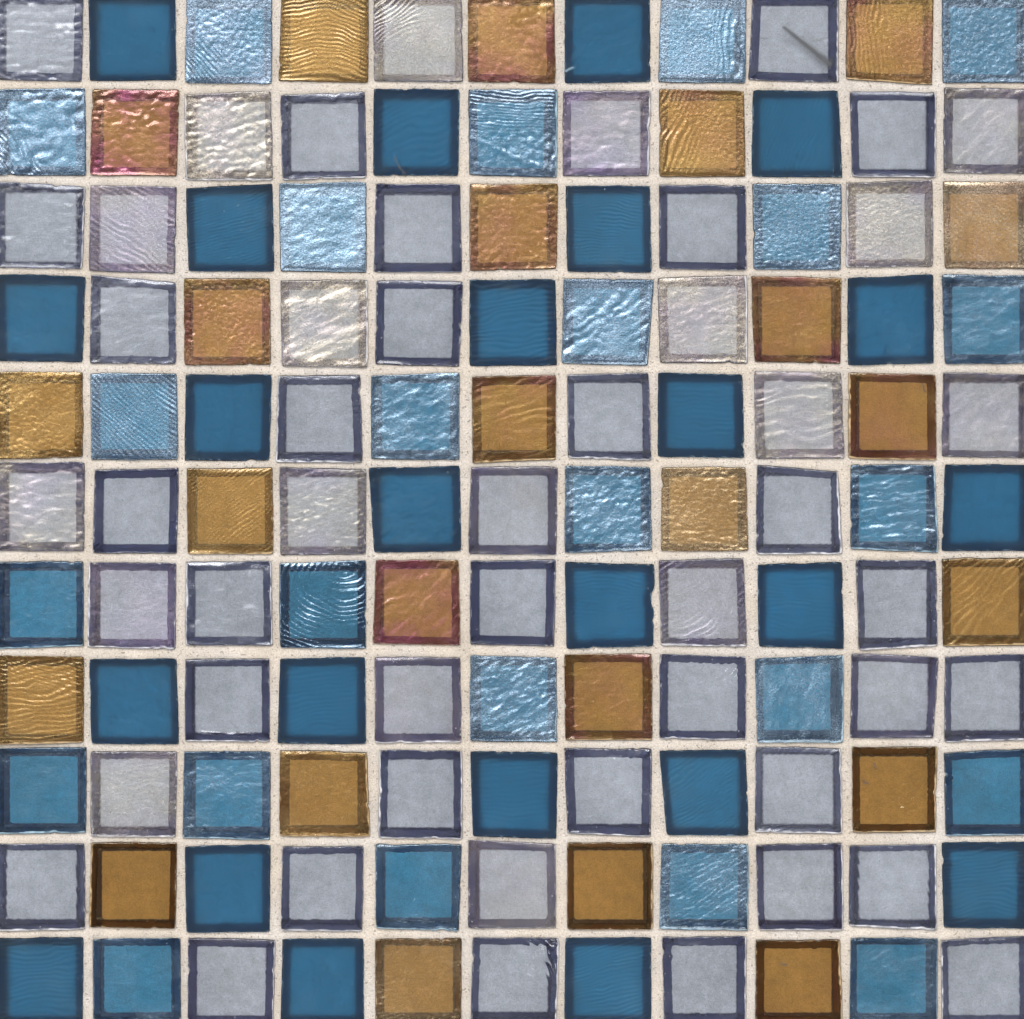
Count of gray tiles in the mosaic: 49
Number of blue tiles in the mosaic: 48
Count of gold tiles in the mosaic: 24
